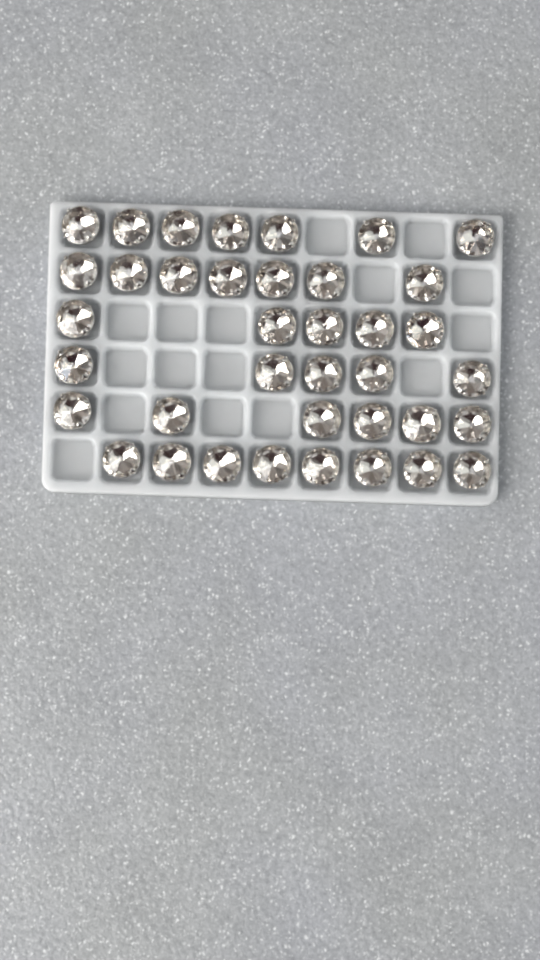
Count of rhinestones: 38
